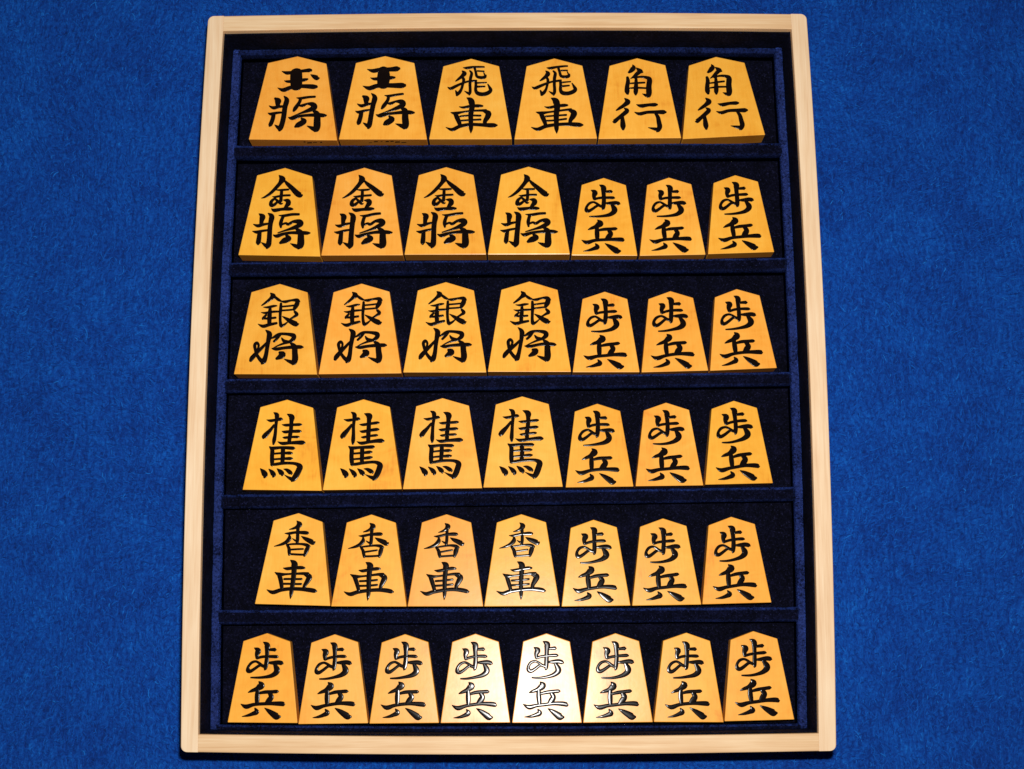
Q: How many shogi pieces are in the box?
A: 42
